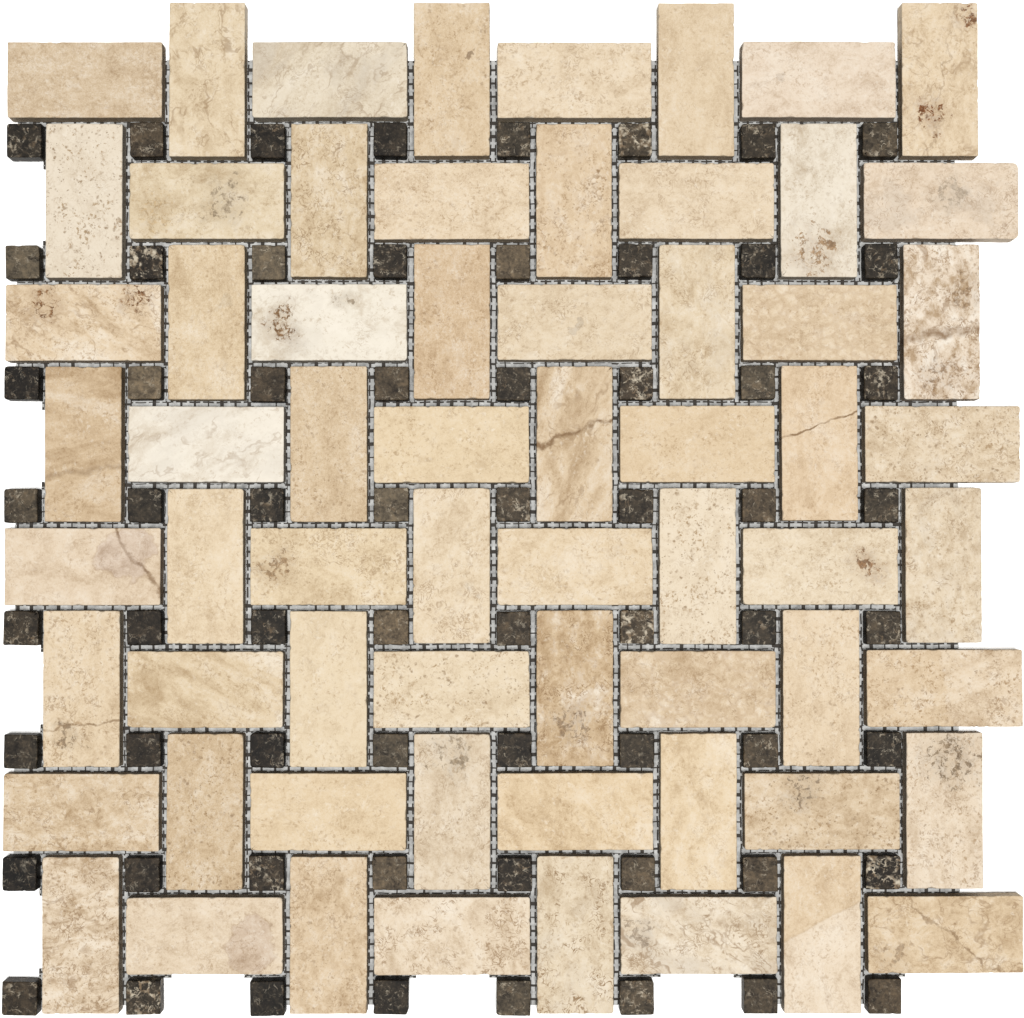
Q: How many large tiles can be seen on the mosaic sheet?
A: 64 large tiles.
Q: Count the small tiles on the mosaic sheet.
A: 64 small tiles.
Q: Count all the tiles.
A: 128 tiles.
